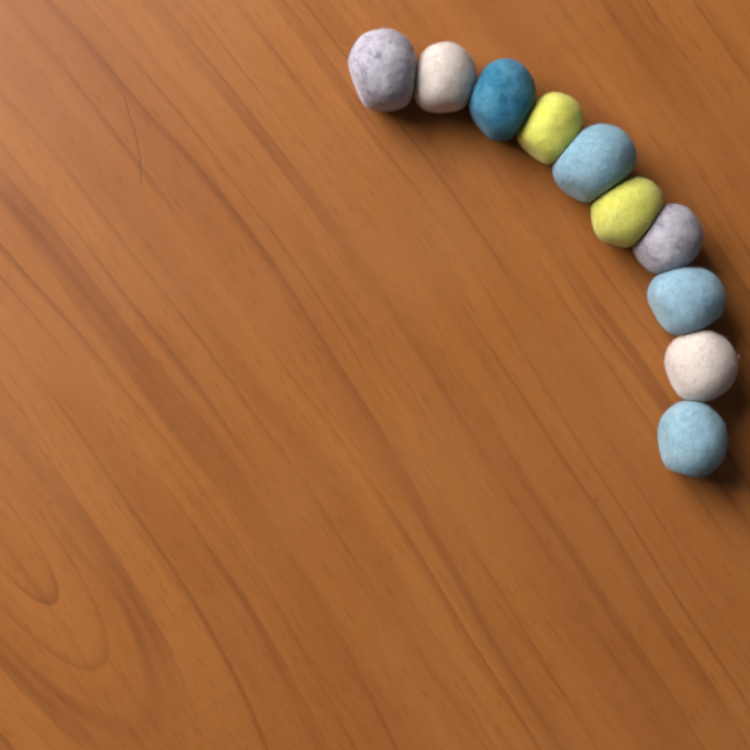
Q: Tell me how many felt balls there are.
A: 10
